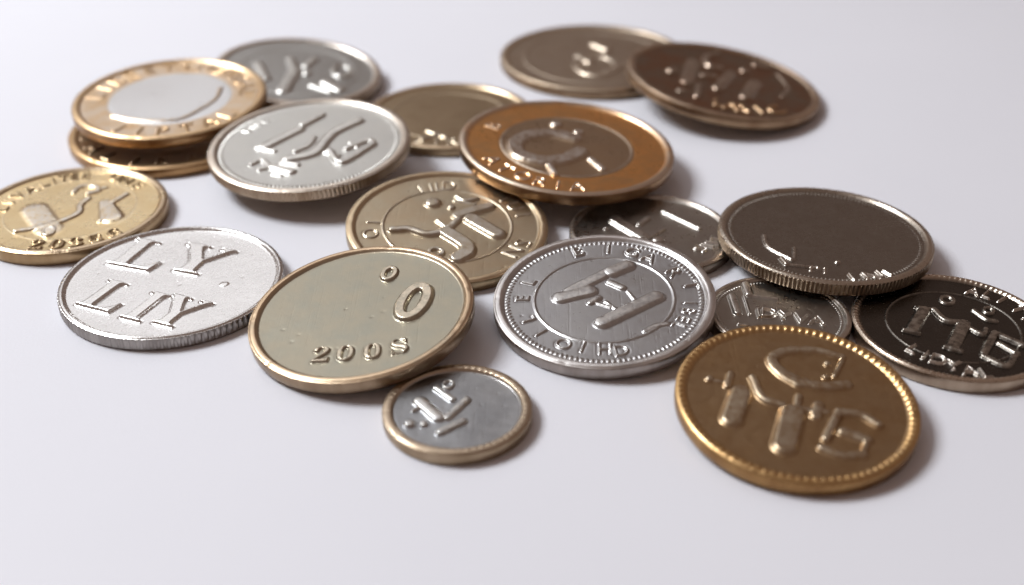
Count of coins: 19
